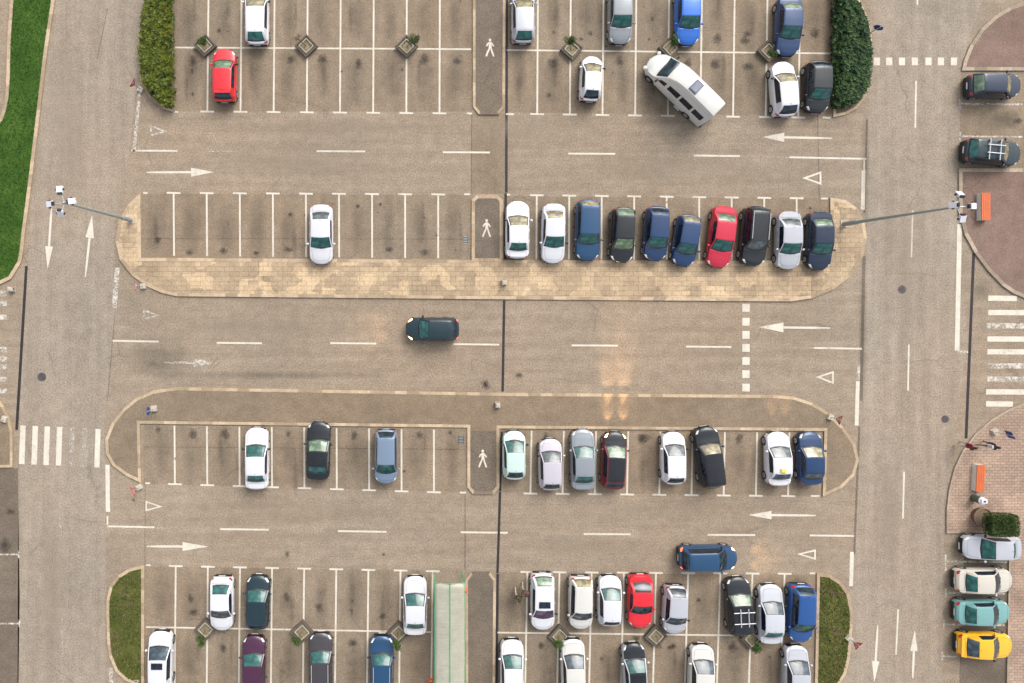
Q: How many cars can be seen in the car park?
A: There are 59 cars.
